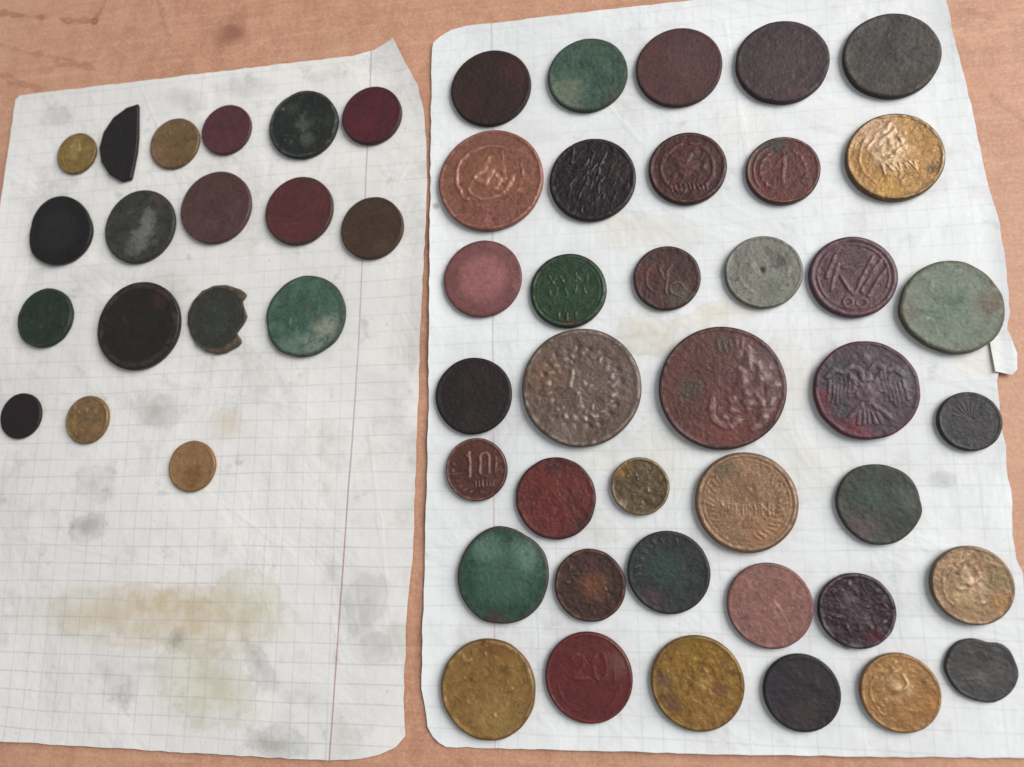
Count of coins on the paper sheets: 56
